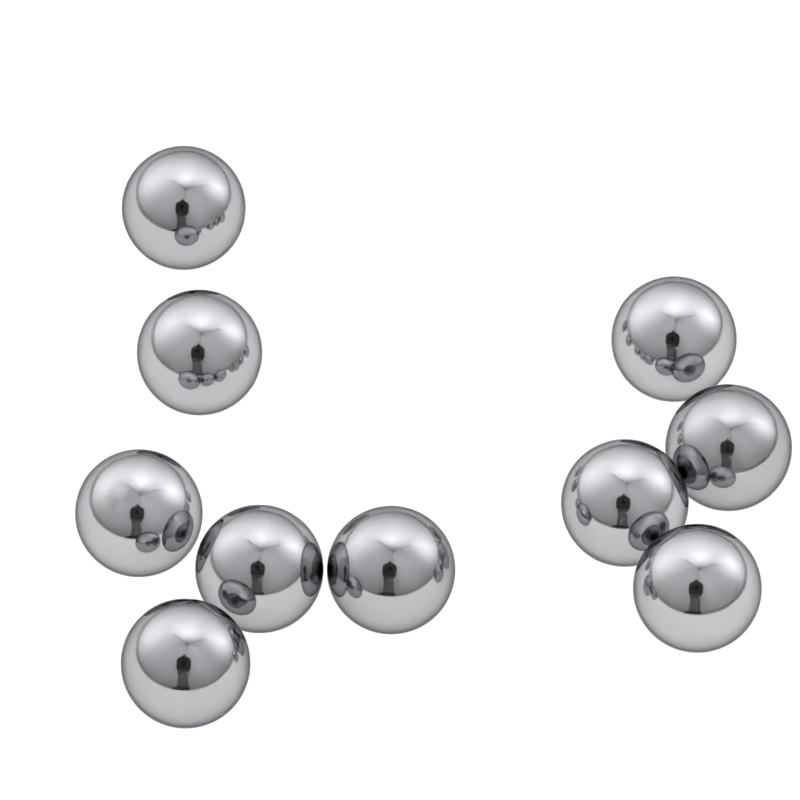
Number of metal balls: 10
